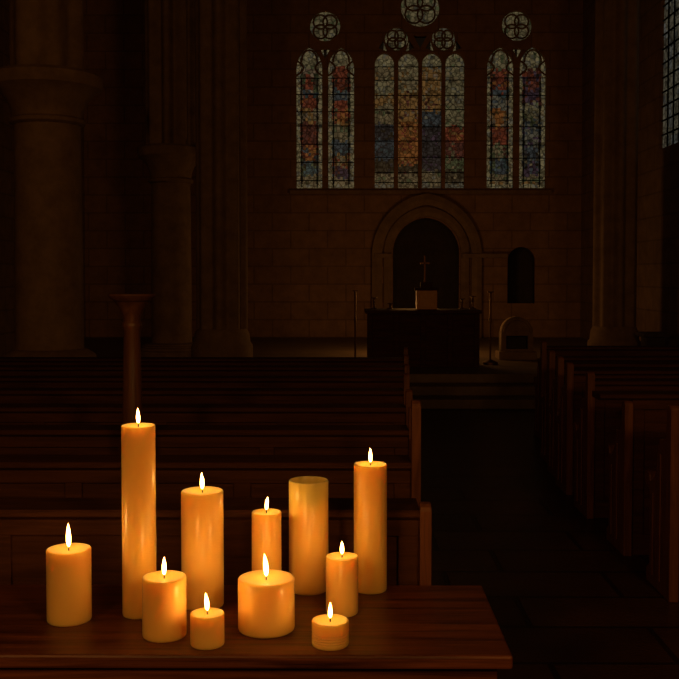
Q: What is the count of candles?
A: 11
